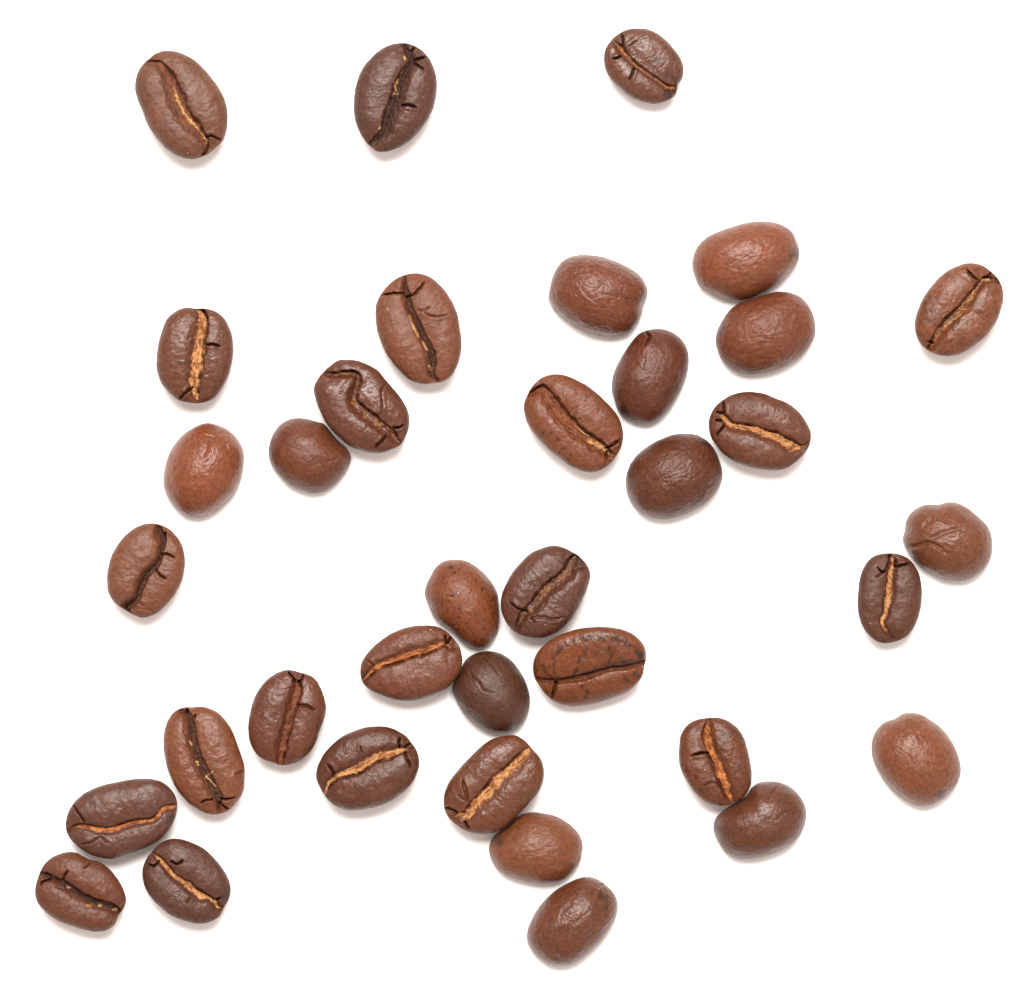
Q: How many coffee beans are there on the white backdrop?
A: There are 36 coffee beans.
